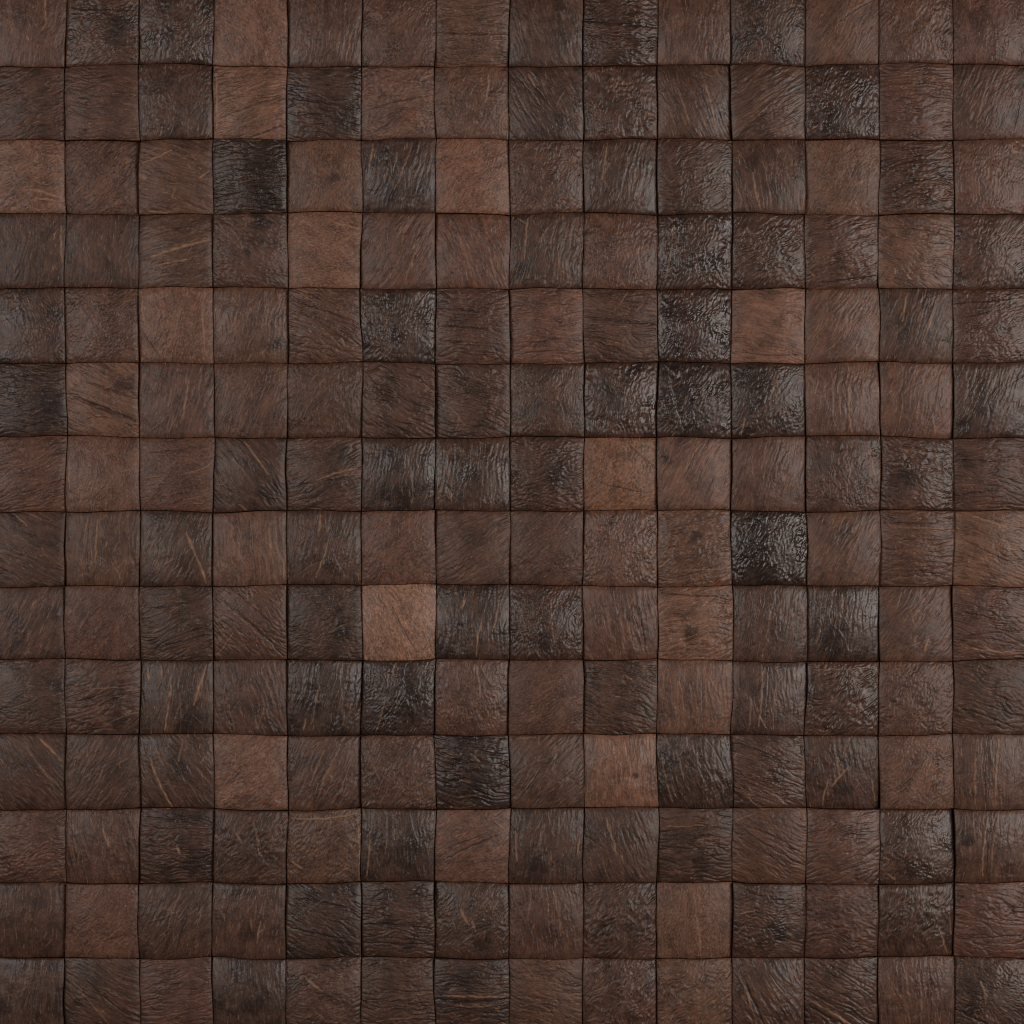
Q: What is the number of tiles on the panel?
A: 196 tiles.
